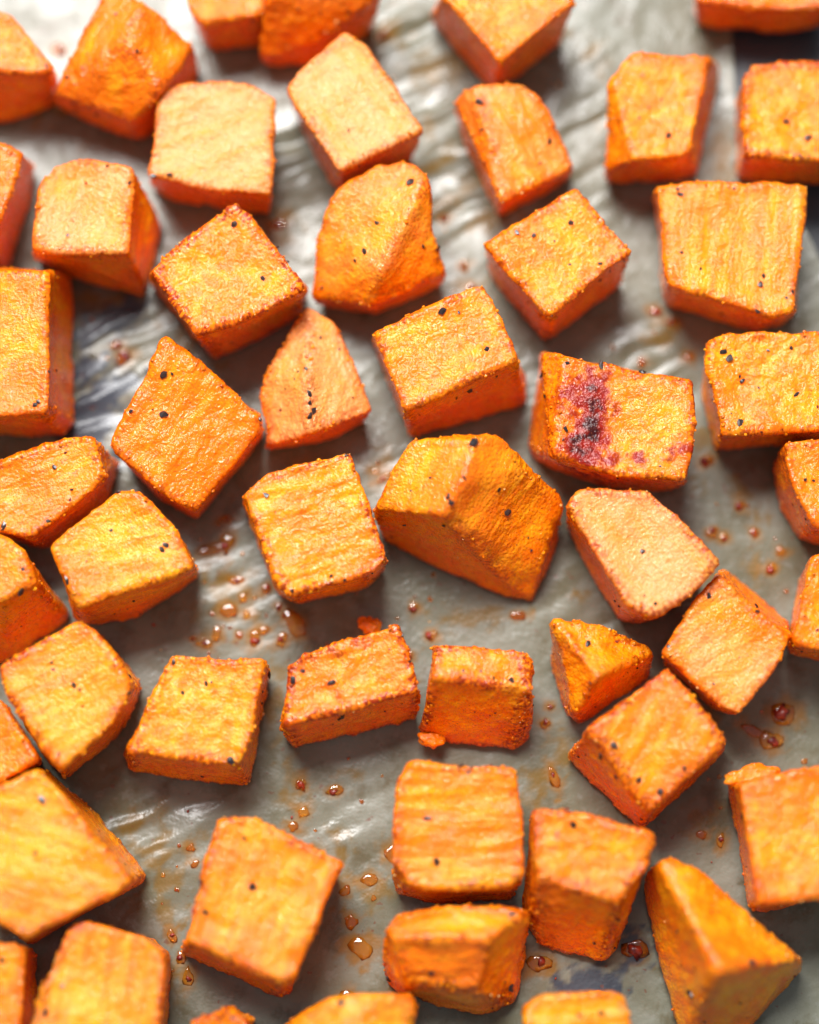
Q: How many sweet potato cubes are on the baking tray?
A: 51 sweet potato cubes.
